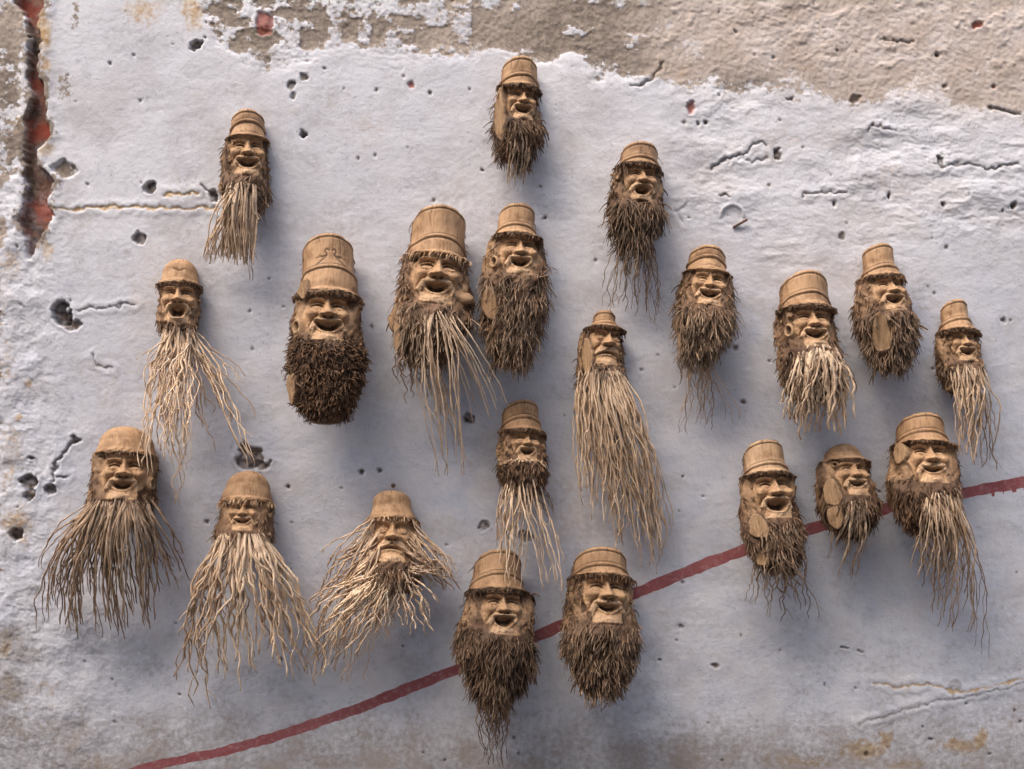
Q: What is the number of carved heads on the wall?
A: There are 21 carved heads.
